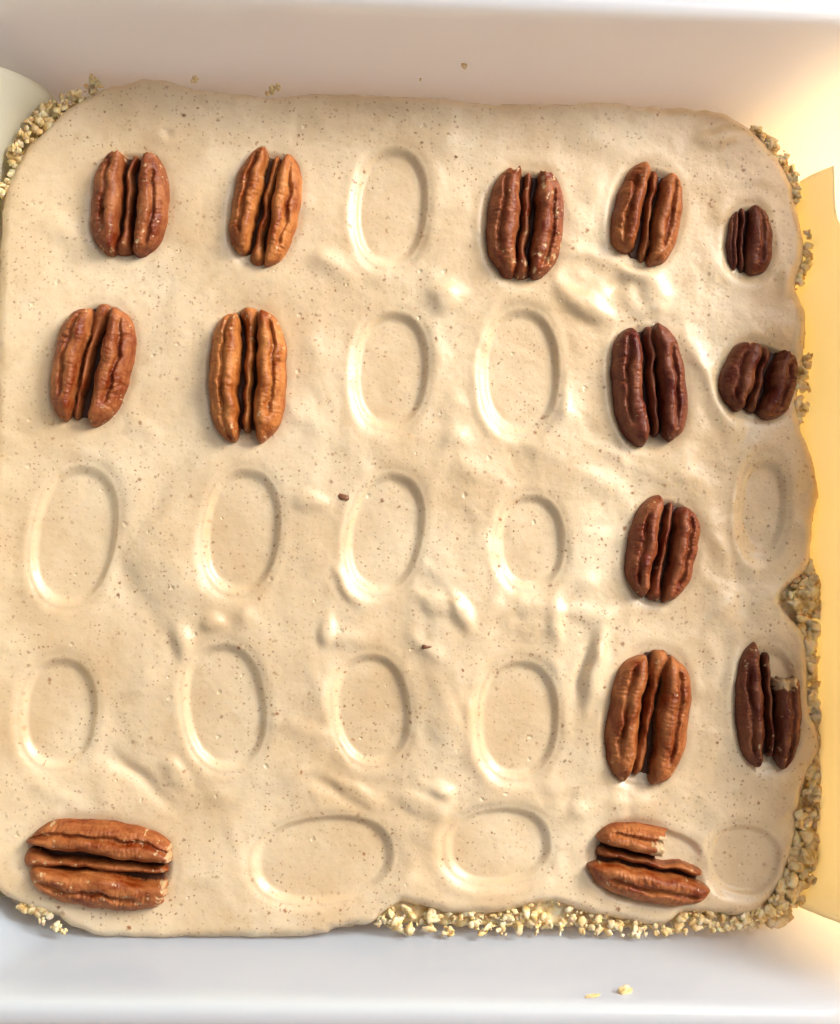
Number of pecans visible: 14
